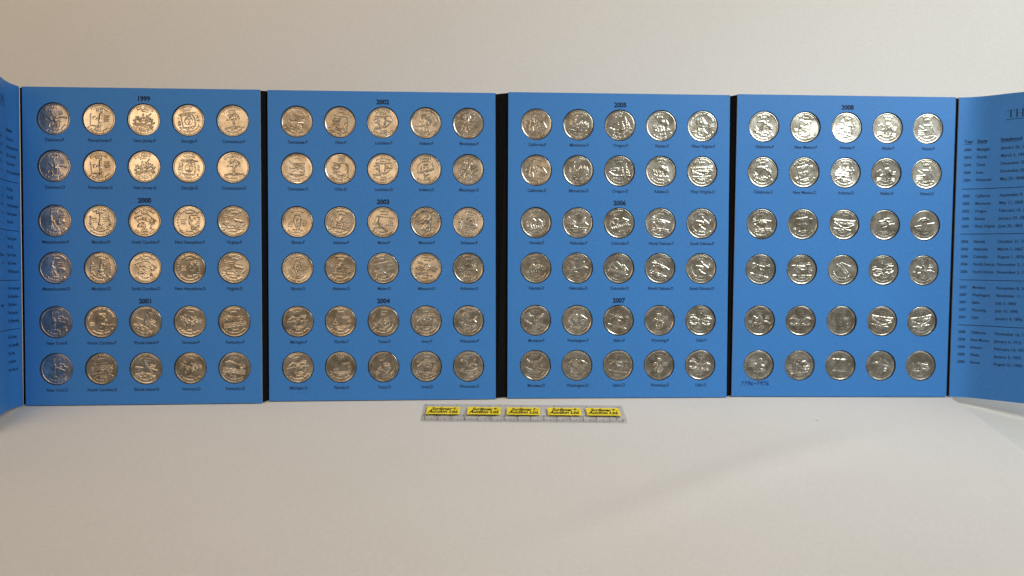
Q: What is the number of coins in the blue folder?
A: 120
